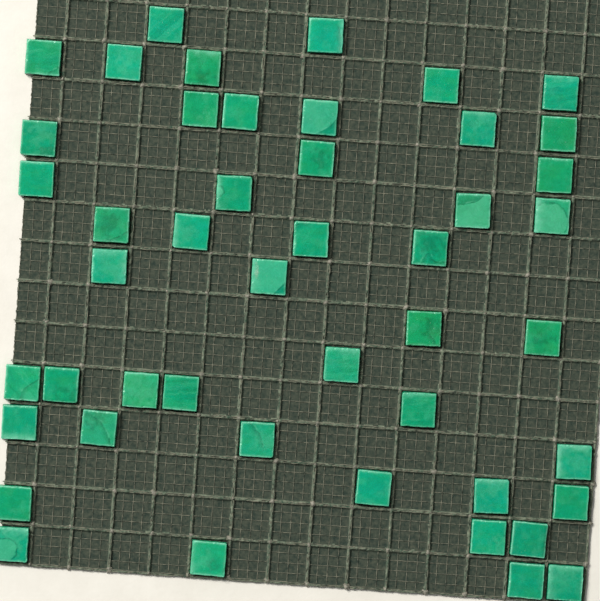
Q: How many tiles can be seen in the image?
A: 47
